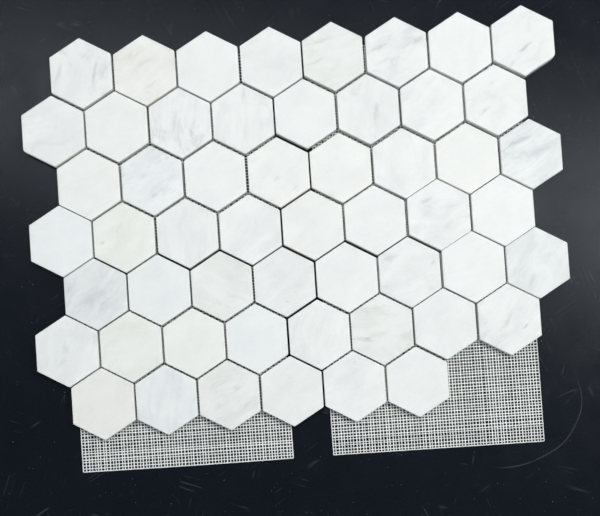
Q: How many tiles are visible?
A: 54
